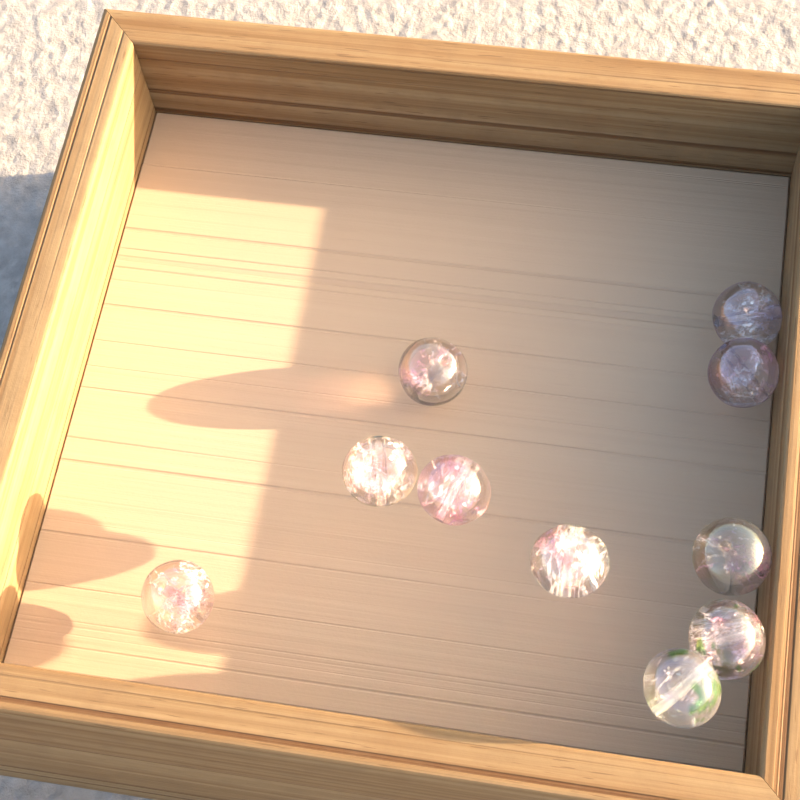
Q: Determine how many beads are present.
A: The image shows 10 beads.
